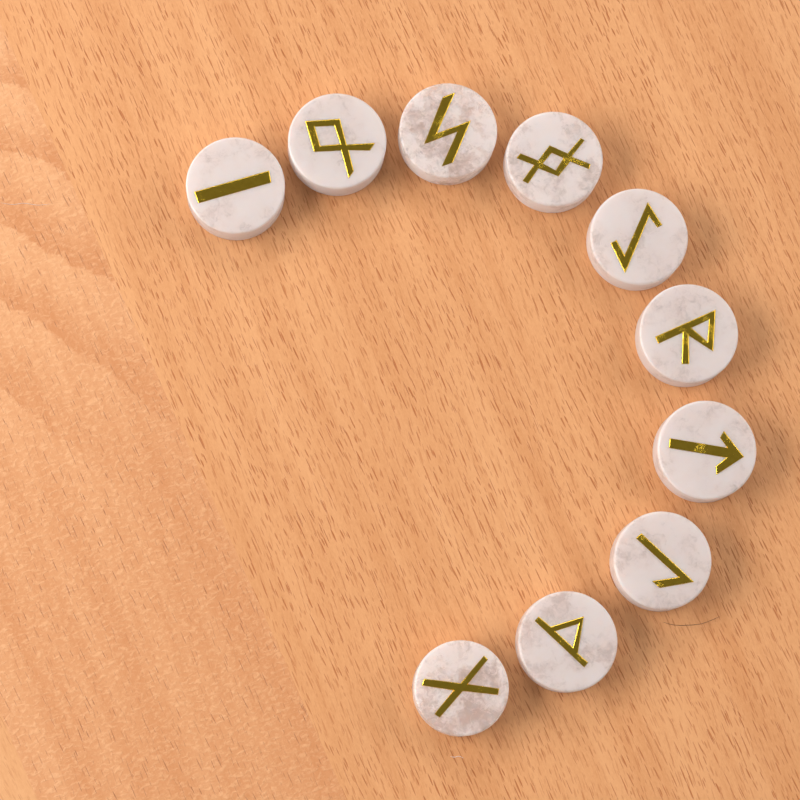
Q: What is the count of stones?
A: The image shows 10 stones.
